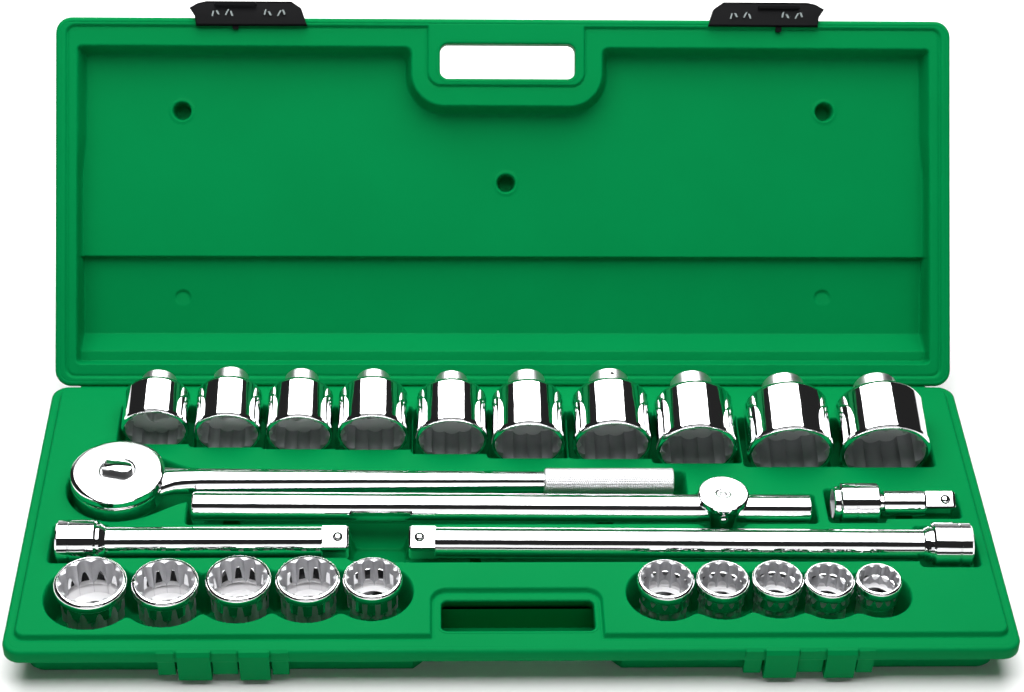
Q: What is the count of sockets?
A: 20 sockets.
